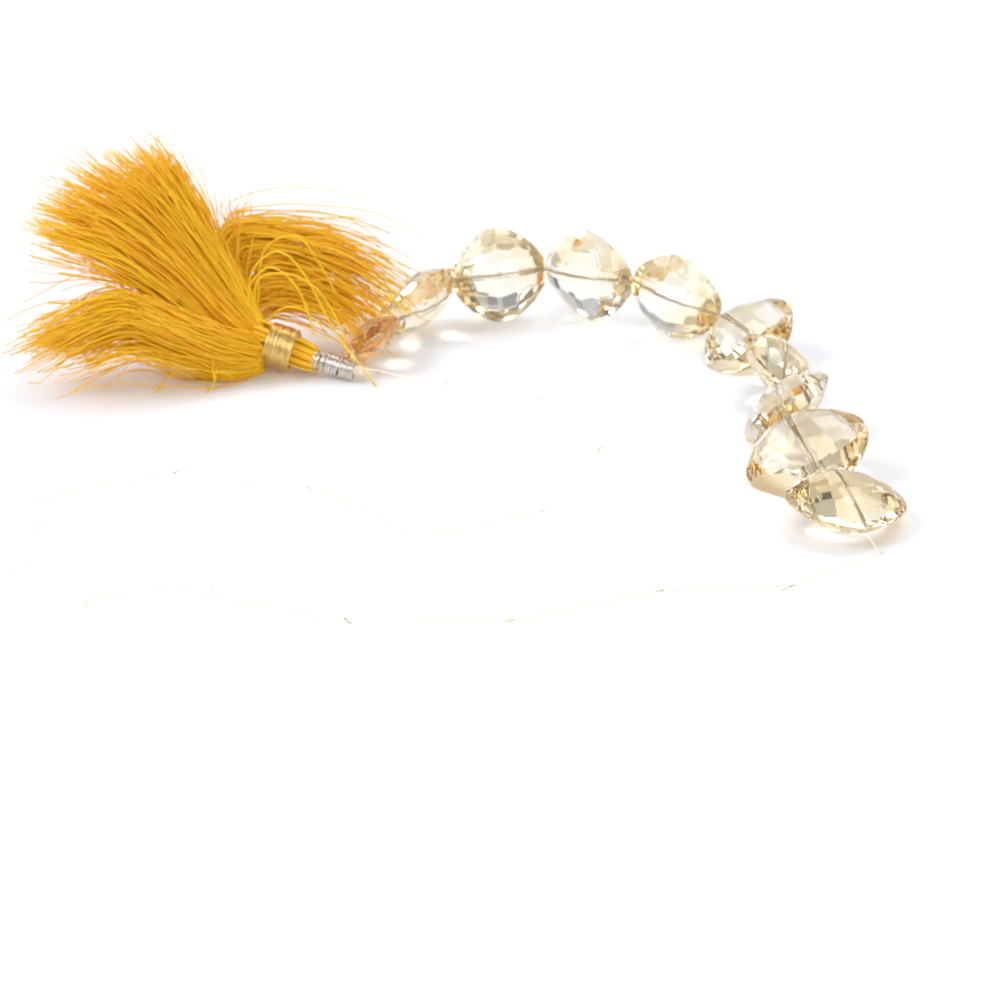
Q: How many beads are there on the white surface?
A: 10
